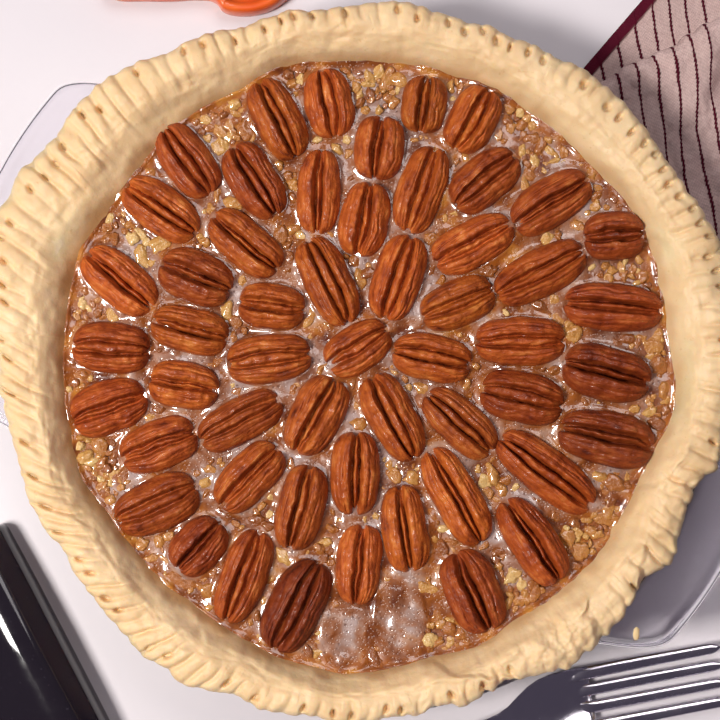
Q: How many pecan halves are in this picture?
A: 53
